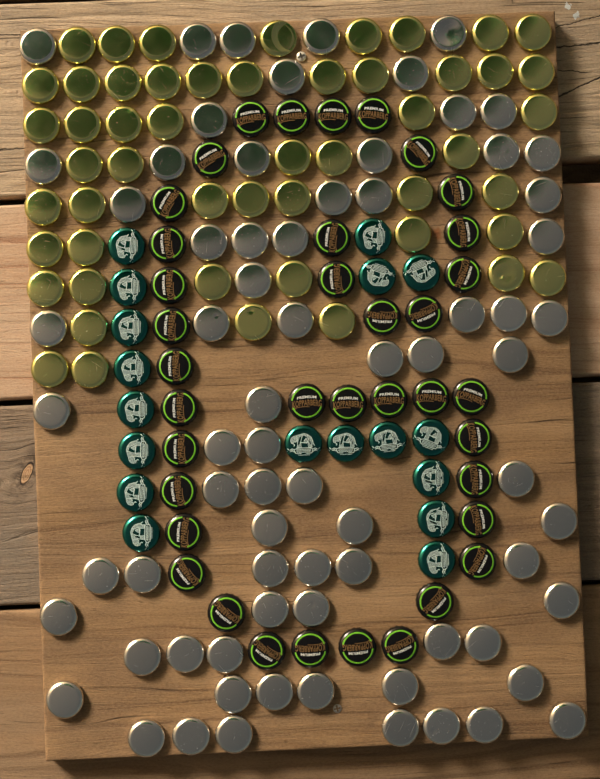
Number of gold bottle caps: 52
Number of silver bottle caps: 73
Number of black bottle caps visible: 38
